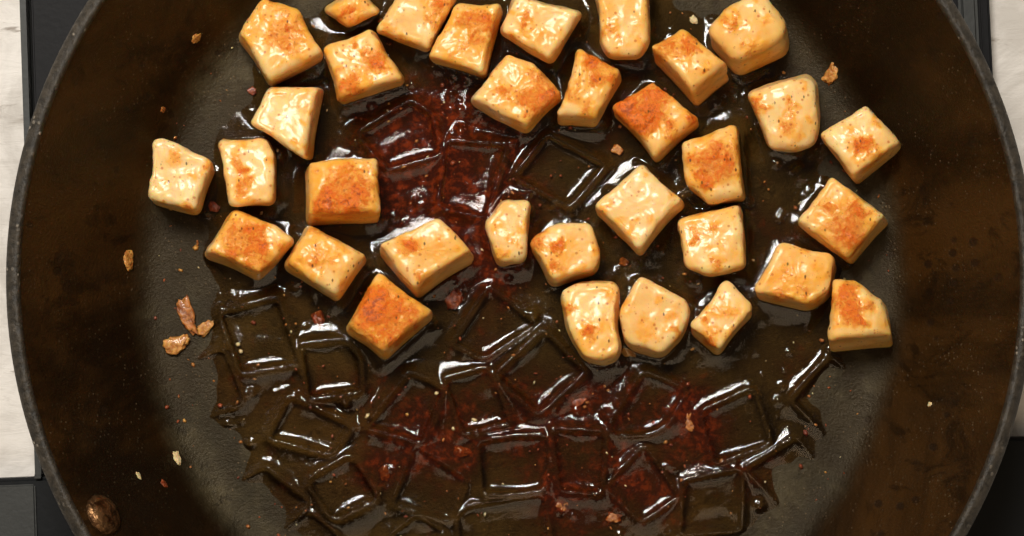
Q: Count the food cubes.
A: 33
